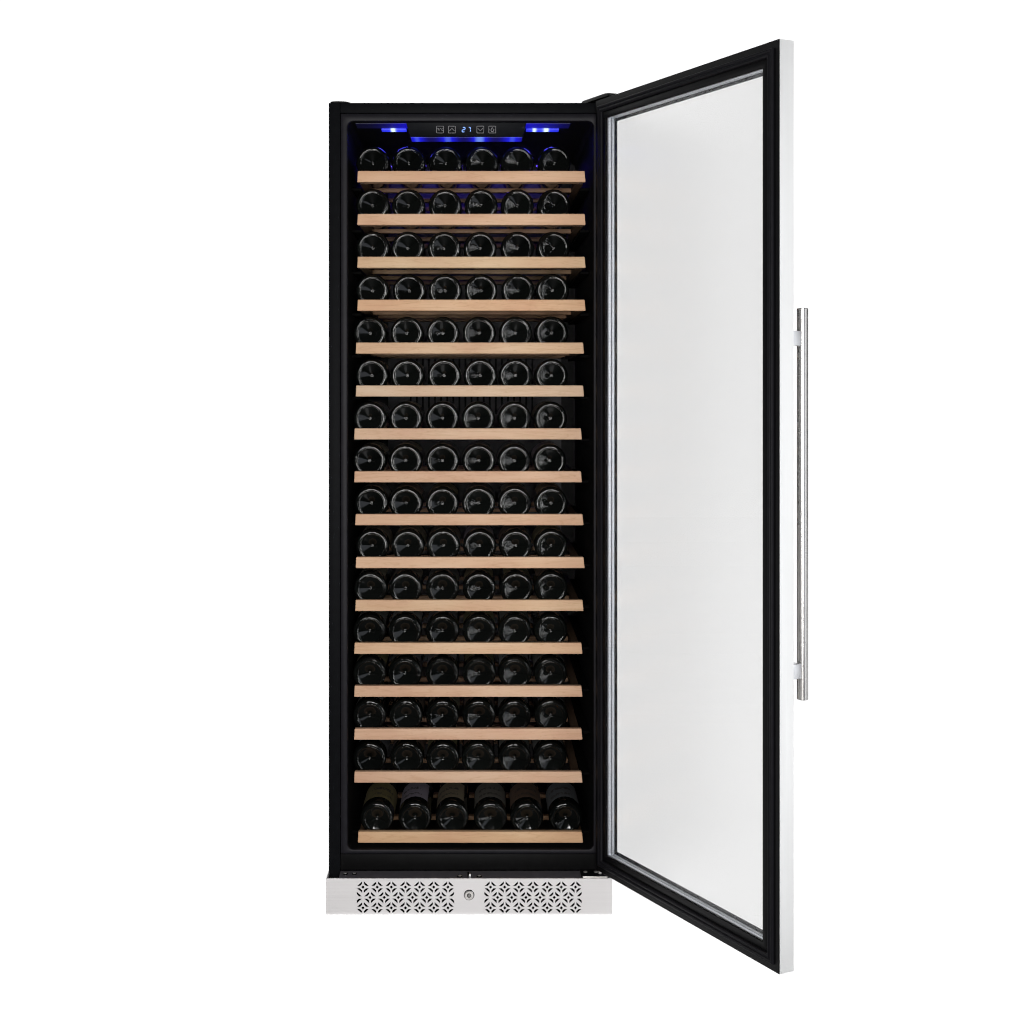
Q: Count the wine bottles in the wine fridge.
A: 96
